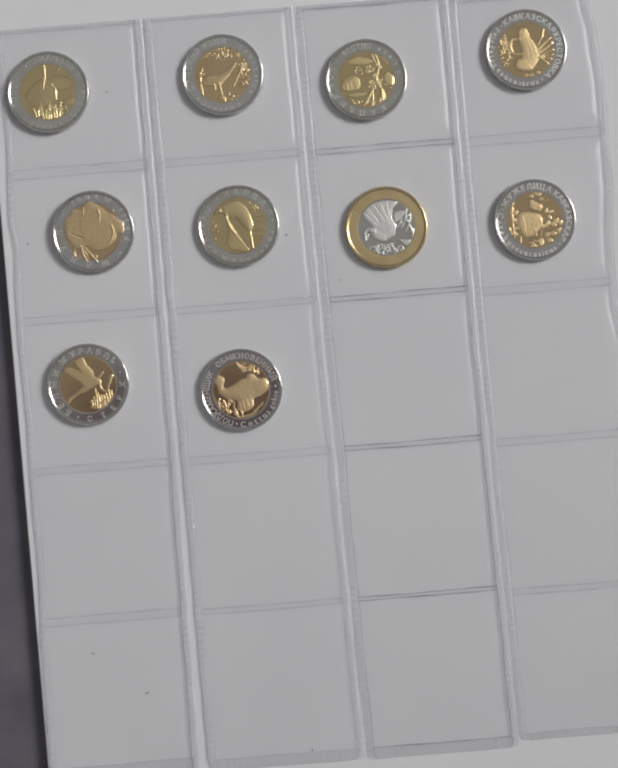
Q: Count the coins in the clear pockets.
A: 10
